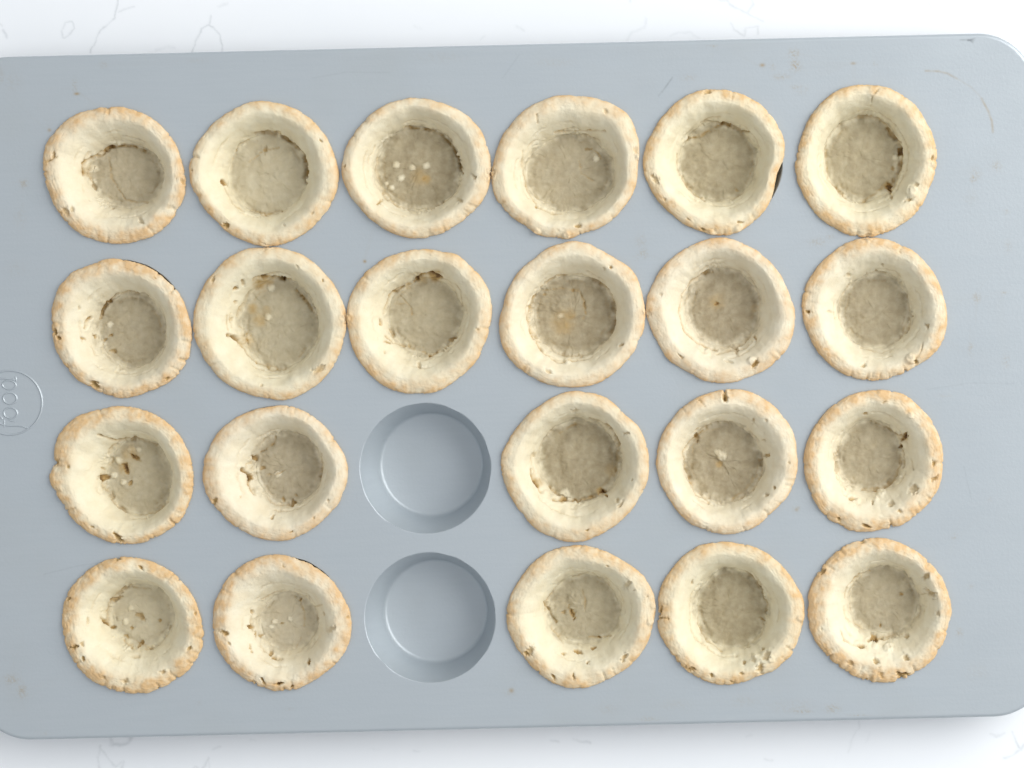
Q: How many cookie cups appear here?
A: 22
